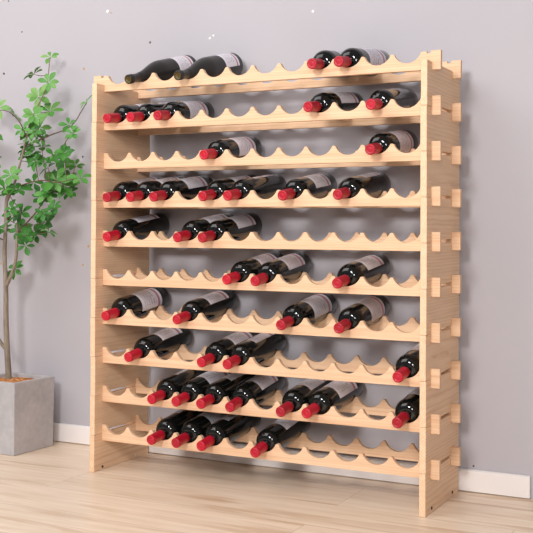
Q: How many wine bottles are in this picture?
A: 43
